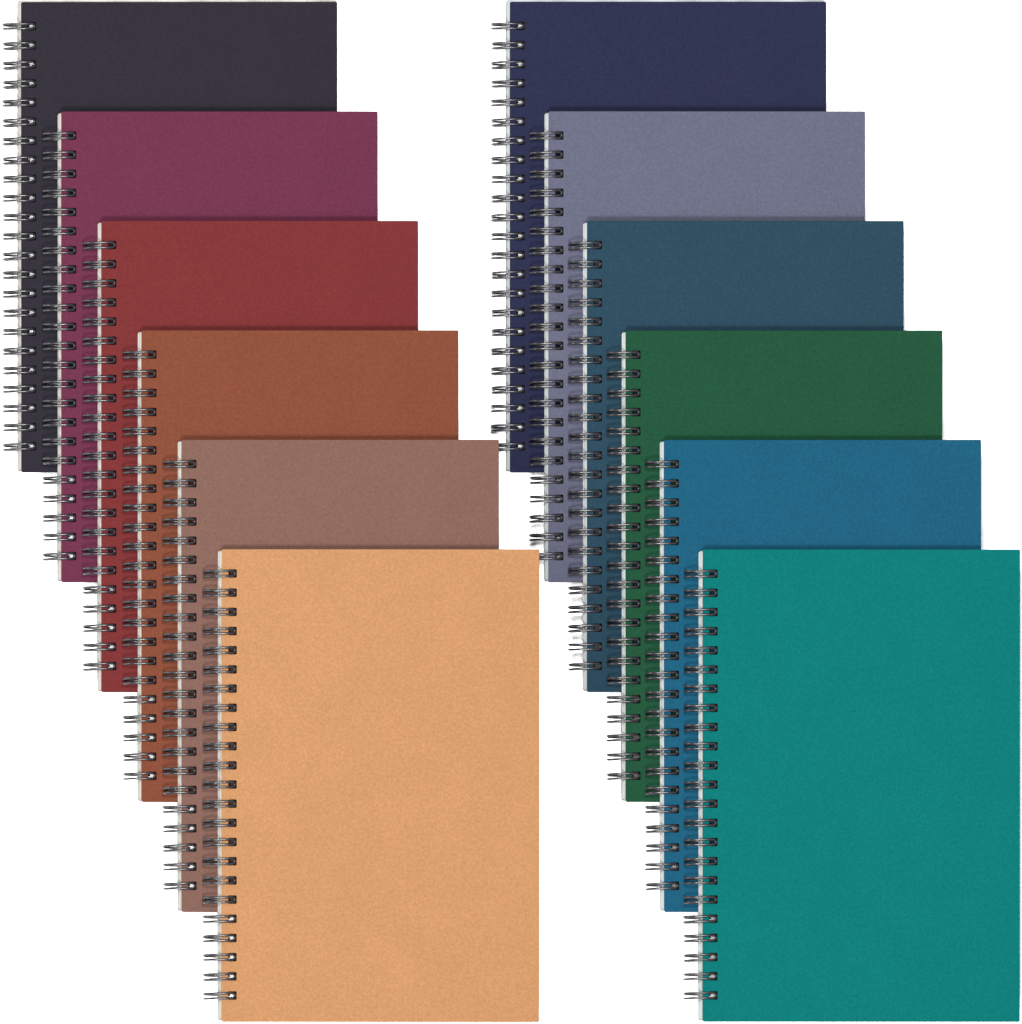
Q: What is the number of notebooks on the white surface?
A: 12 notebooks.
